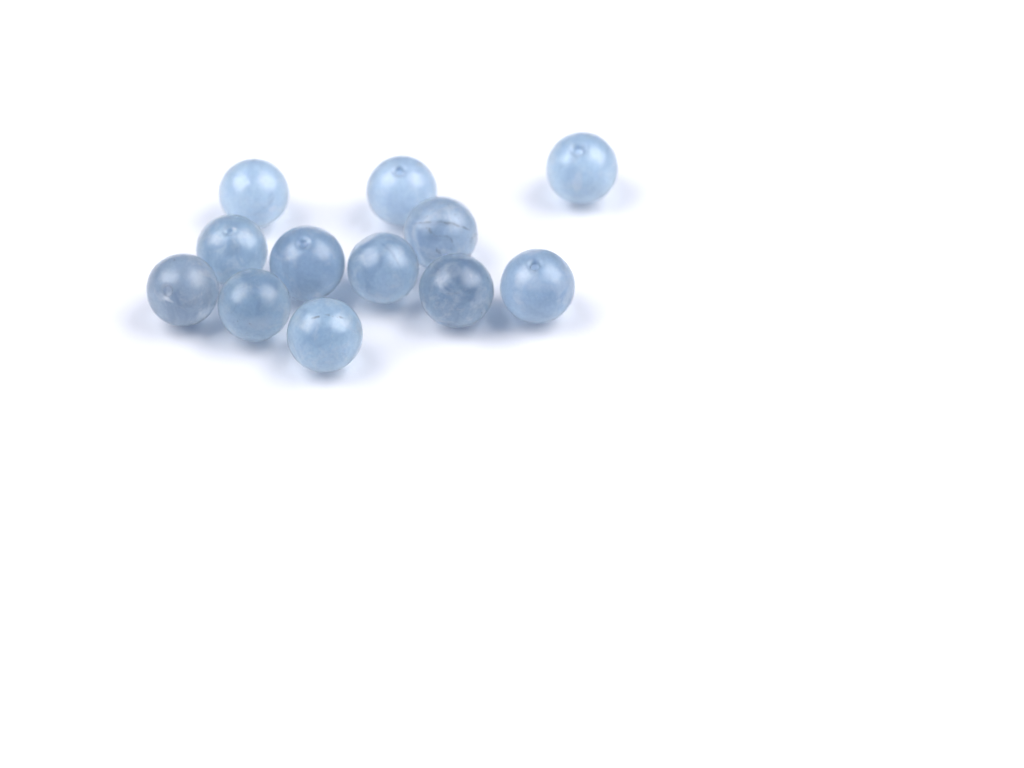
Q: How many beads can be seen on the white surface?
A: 12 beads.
